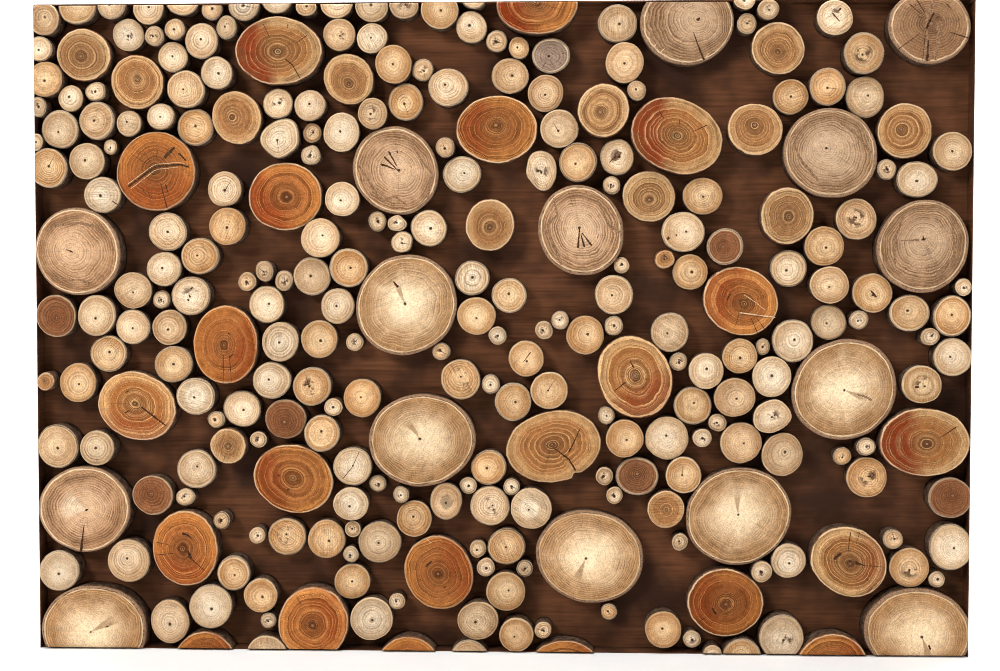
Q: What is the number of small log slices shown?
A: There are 22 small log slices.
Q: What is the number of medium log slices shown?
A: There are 138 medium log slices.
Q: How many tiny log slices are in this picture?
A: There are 76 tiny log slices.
